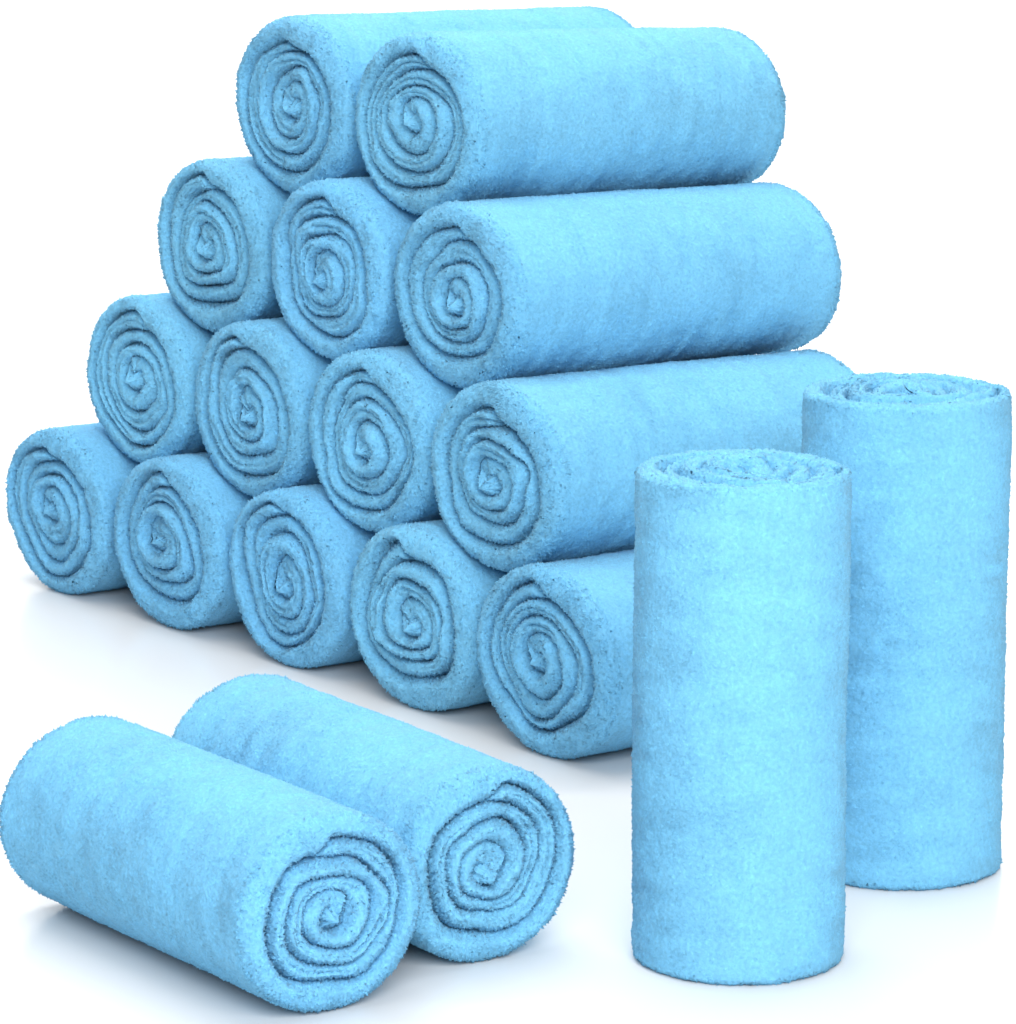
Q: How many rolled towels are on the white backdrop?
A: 18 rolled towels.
